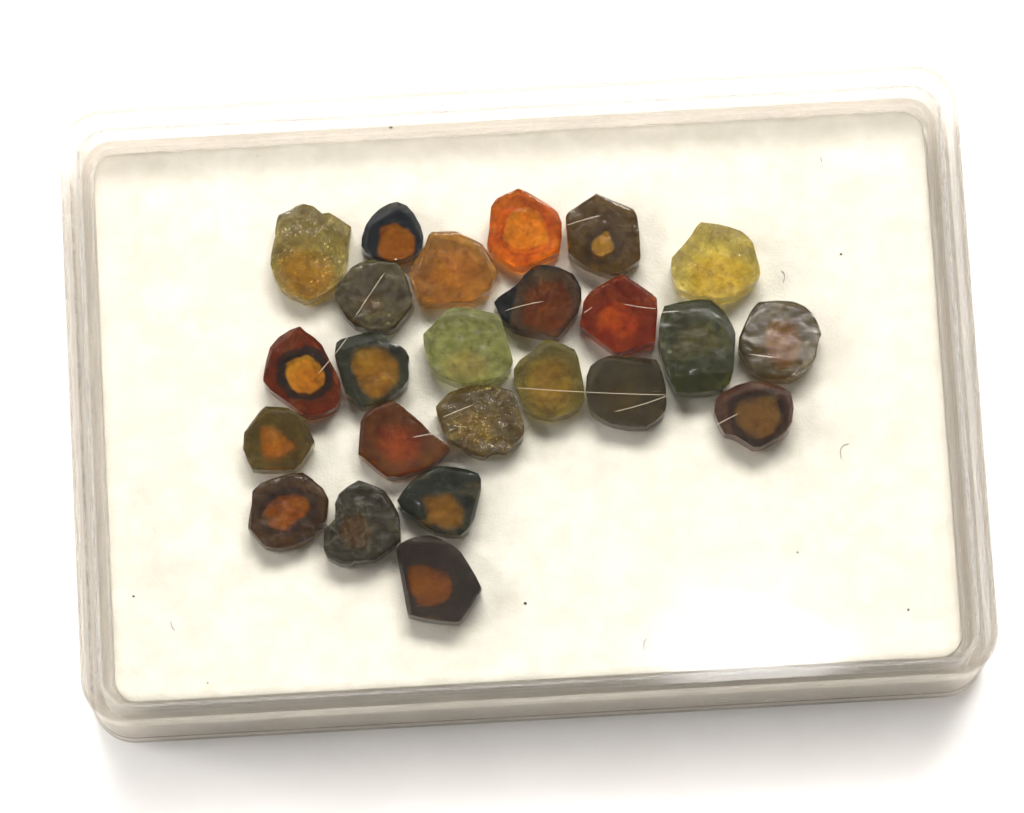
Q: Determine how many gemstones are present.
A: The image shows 24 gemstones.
